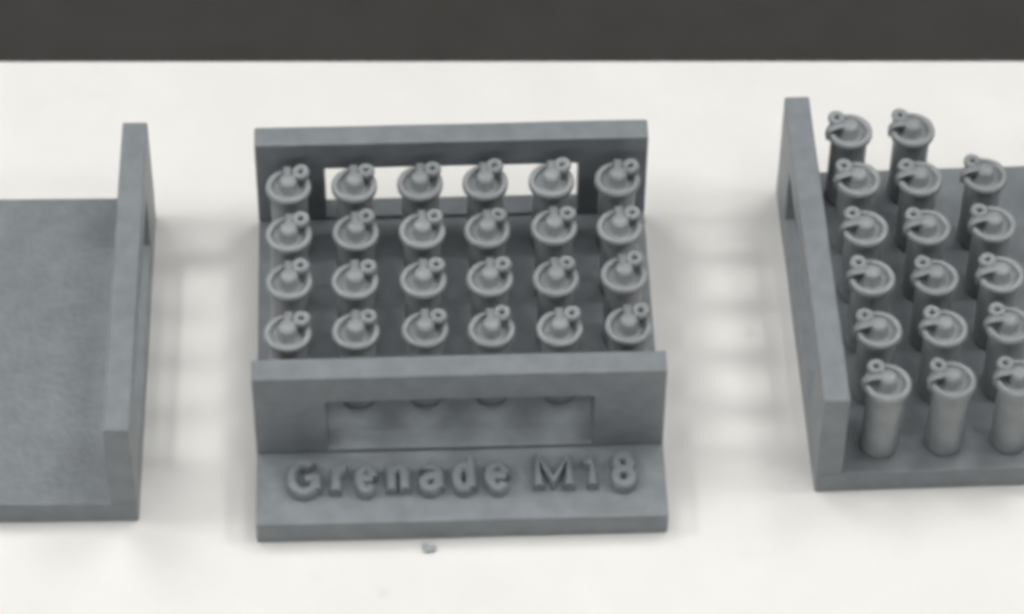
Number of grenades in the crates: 41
